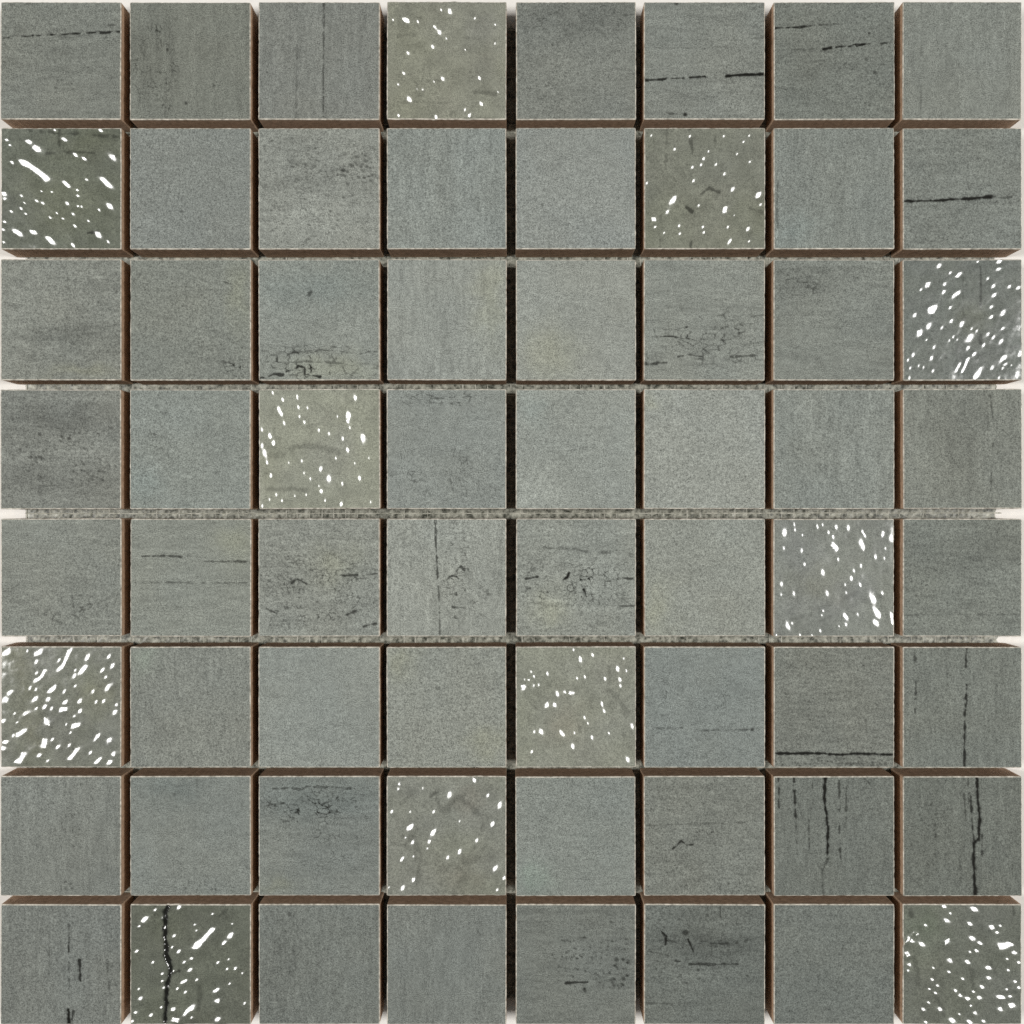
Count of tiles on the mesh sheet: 64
